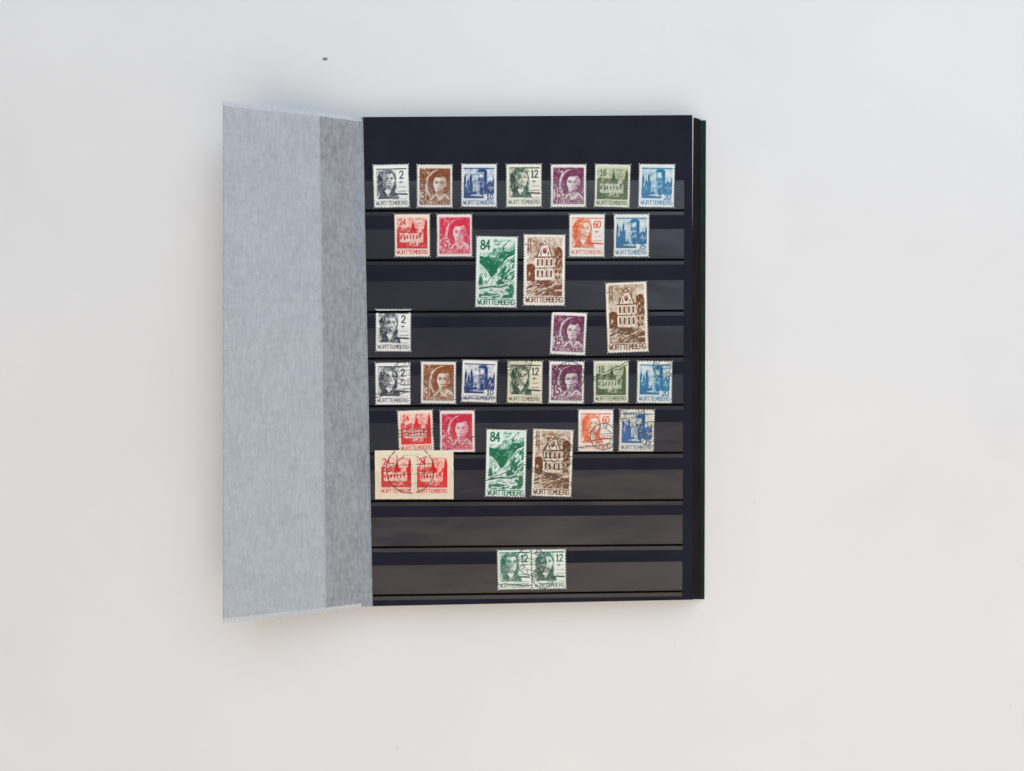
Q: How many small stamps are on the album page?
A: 28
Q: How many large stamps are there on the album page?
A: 5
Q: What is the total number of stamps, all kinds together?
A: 33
